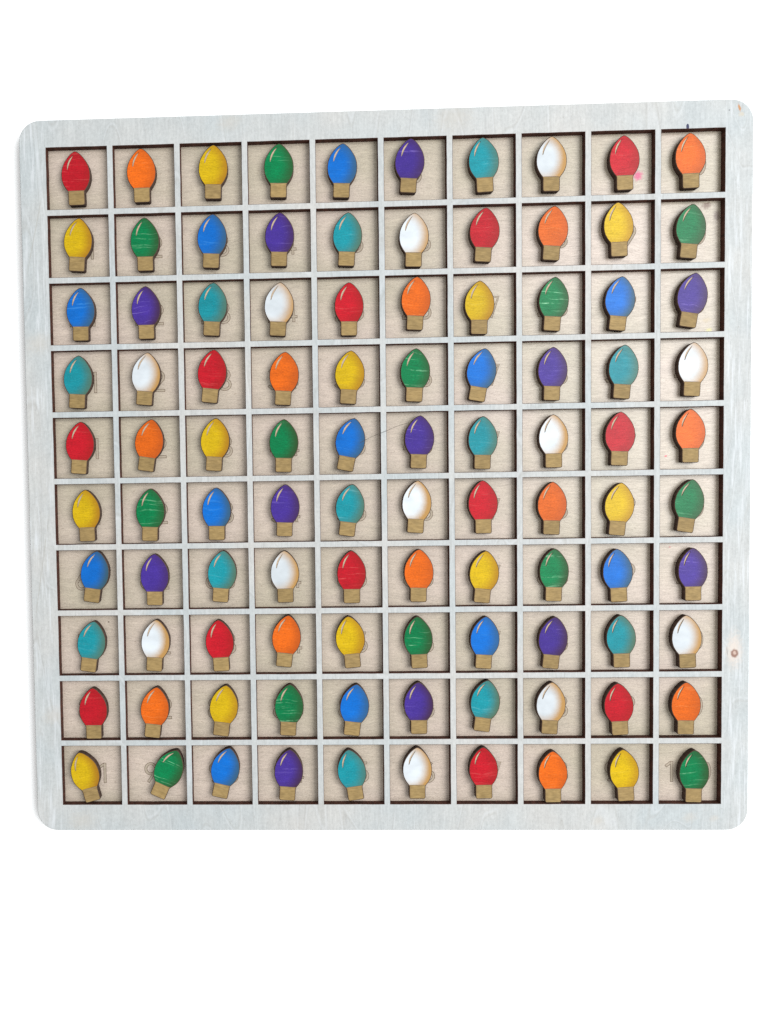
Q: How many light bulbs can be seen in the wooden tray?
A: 100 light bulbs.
